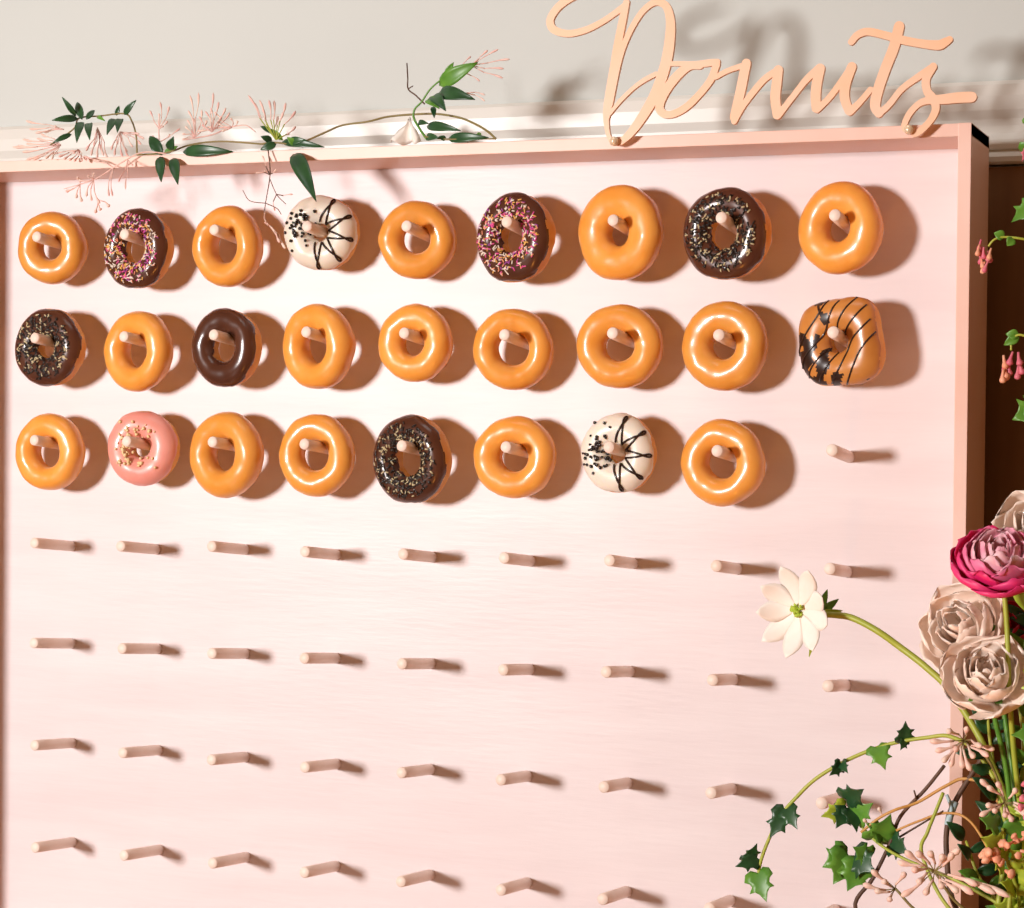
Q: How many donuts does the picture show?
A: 26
